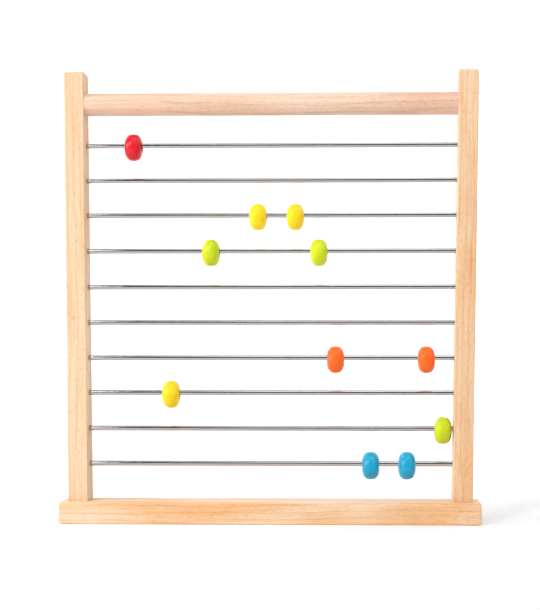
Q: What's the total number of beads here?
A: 11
